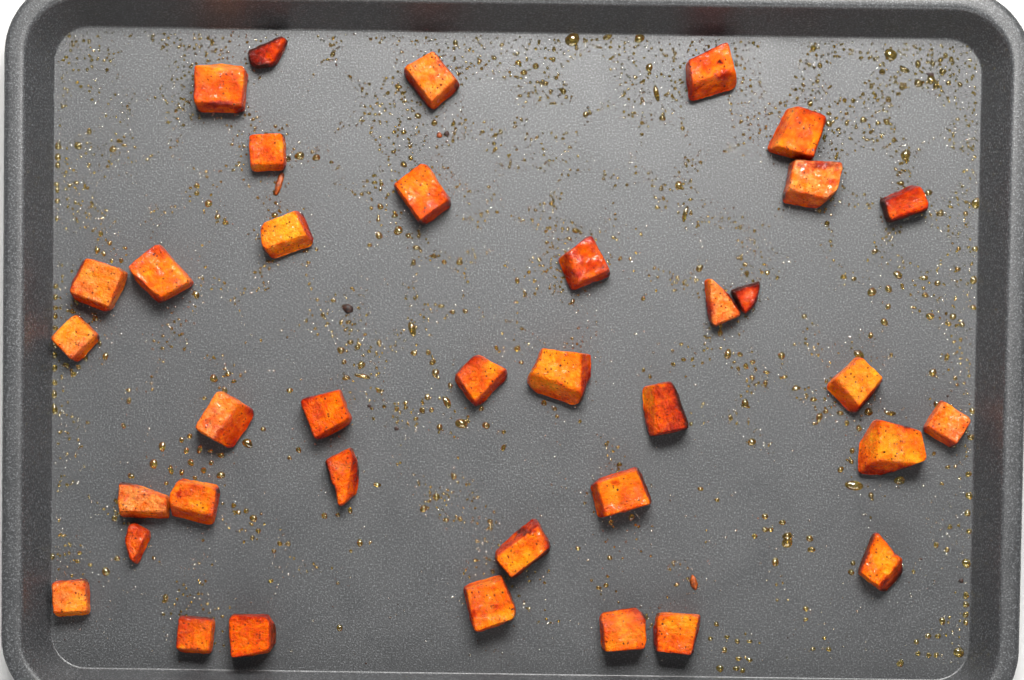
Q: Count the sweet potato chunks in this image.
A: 37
